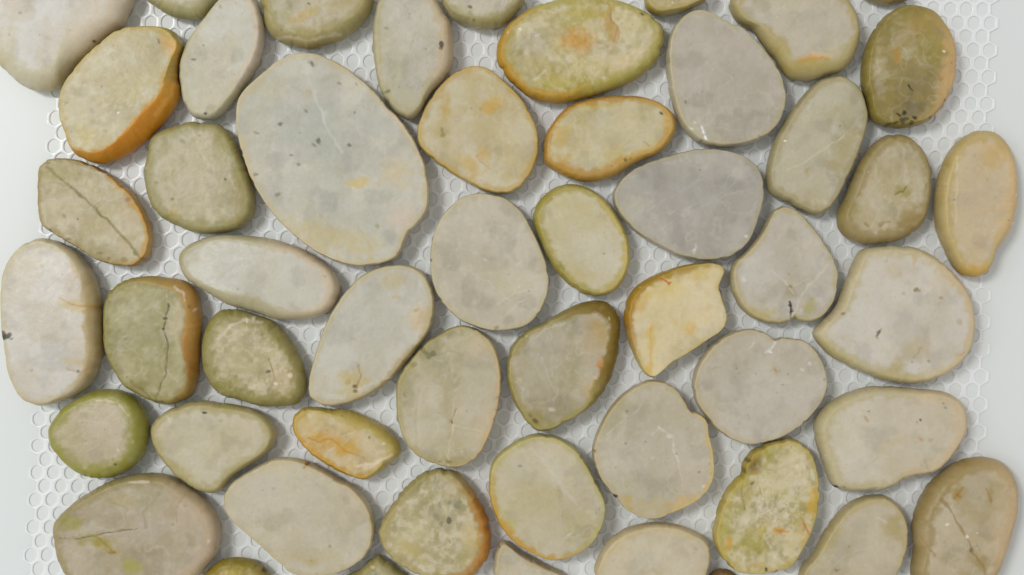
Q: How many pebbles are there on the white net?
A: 52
